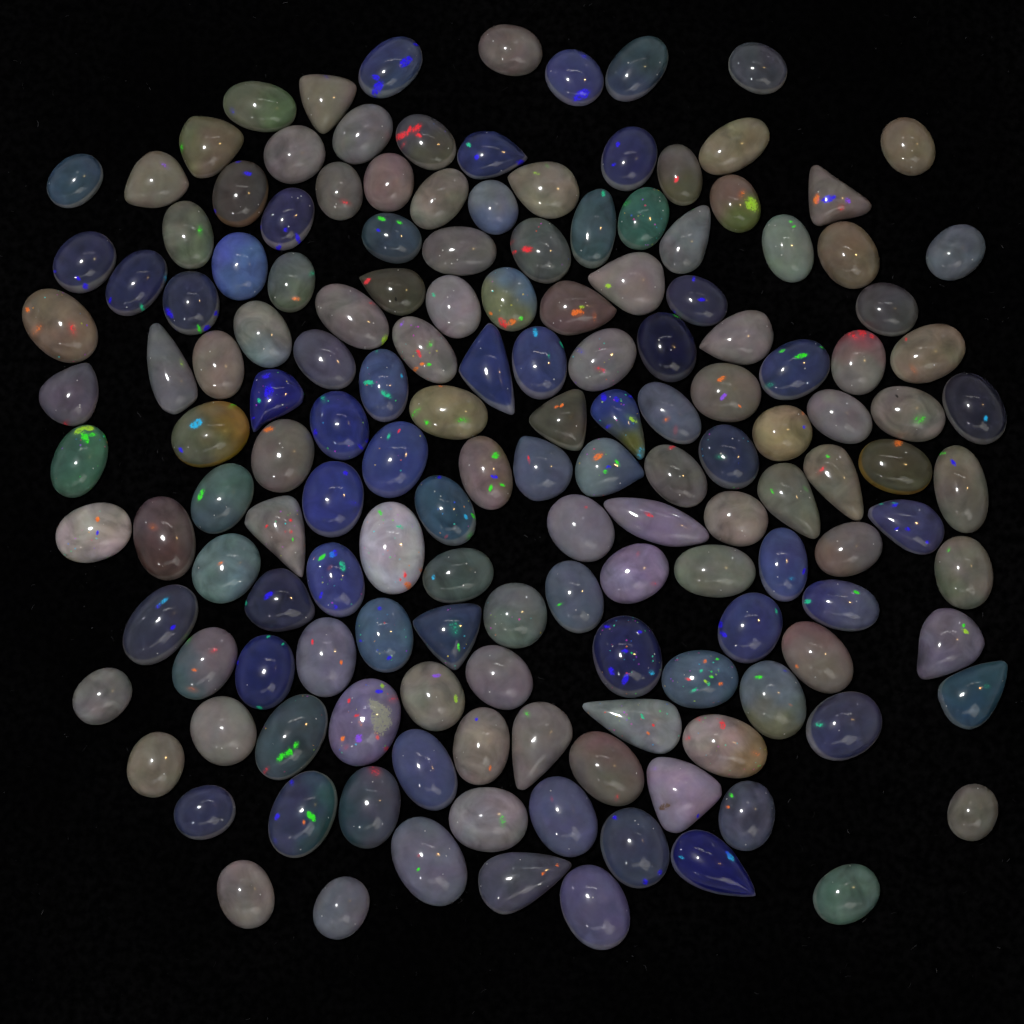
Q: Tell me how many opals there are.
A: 156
